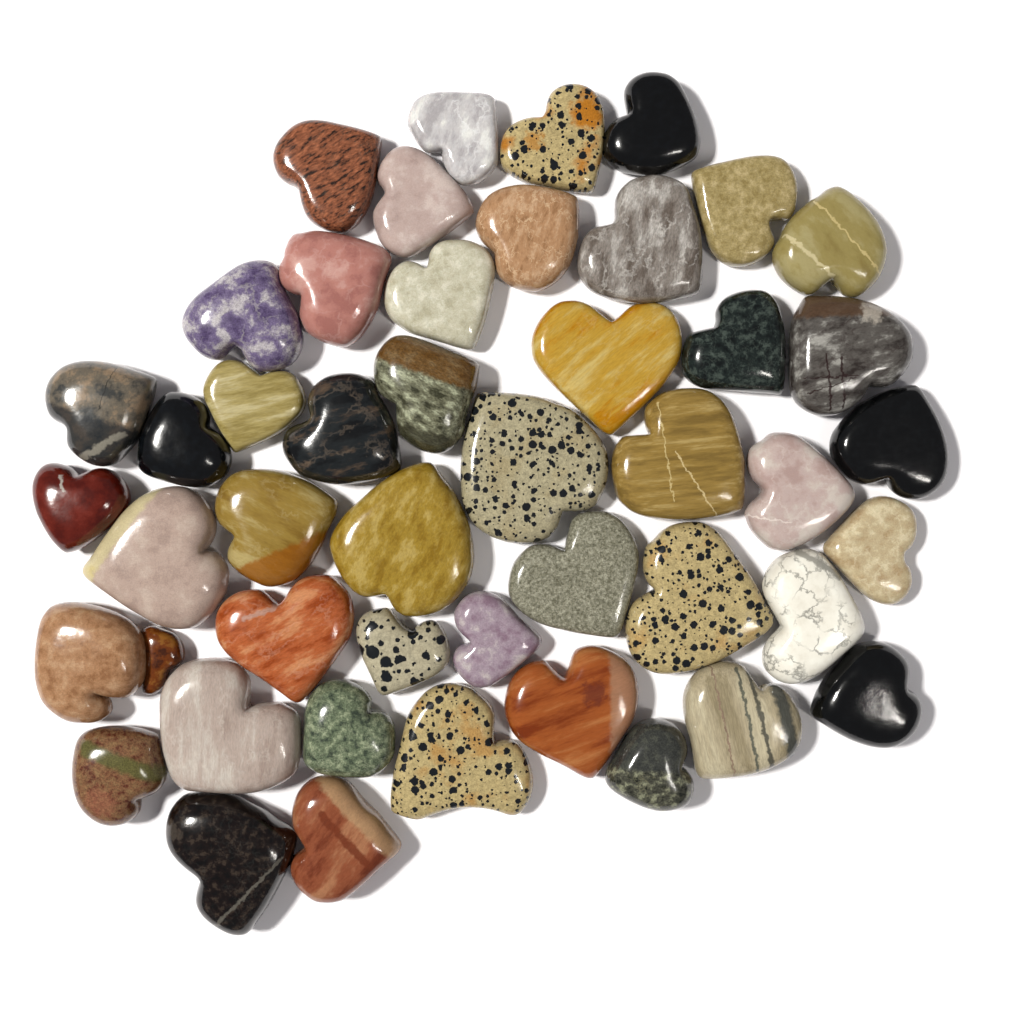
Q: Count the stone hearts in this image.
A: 47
